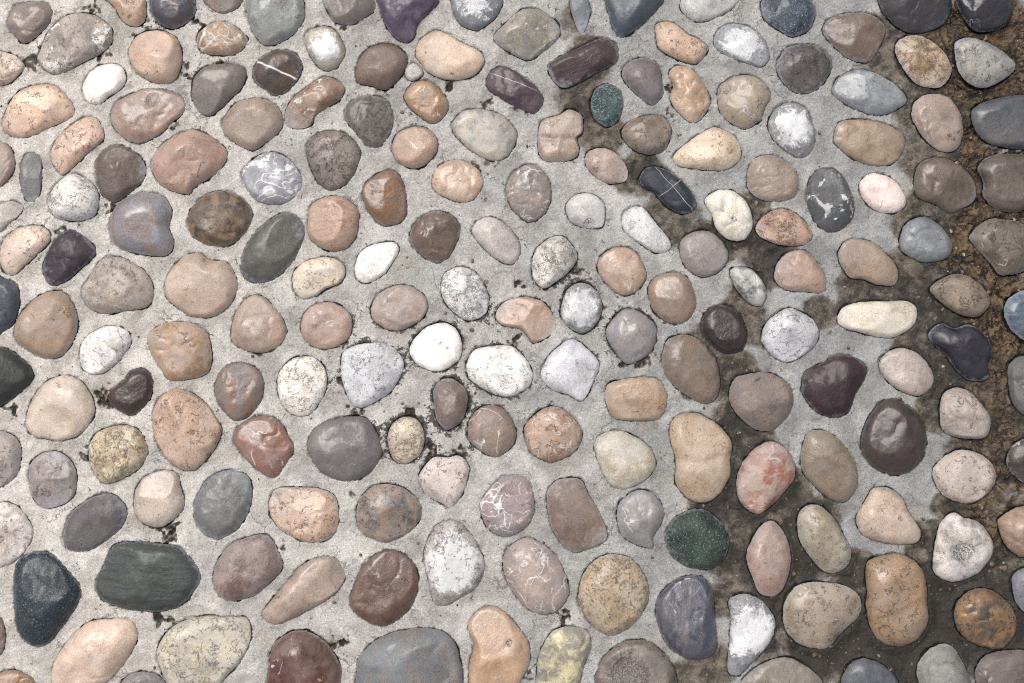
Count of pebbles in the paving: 192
